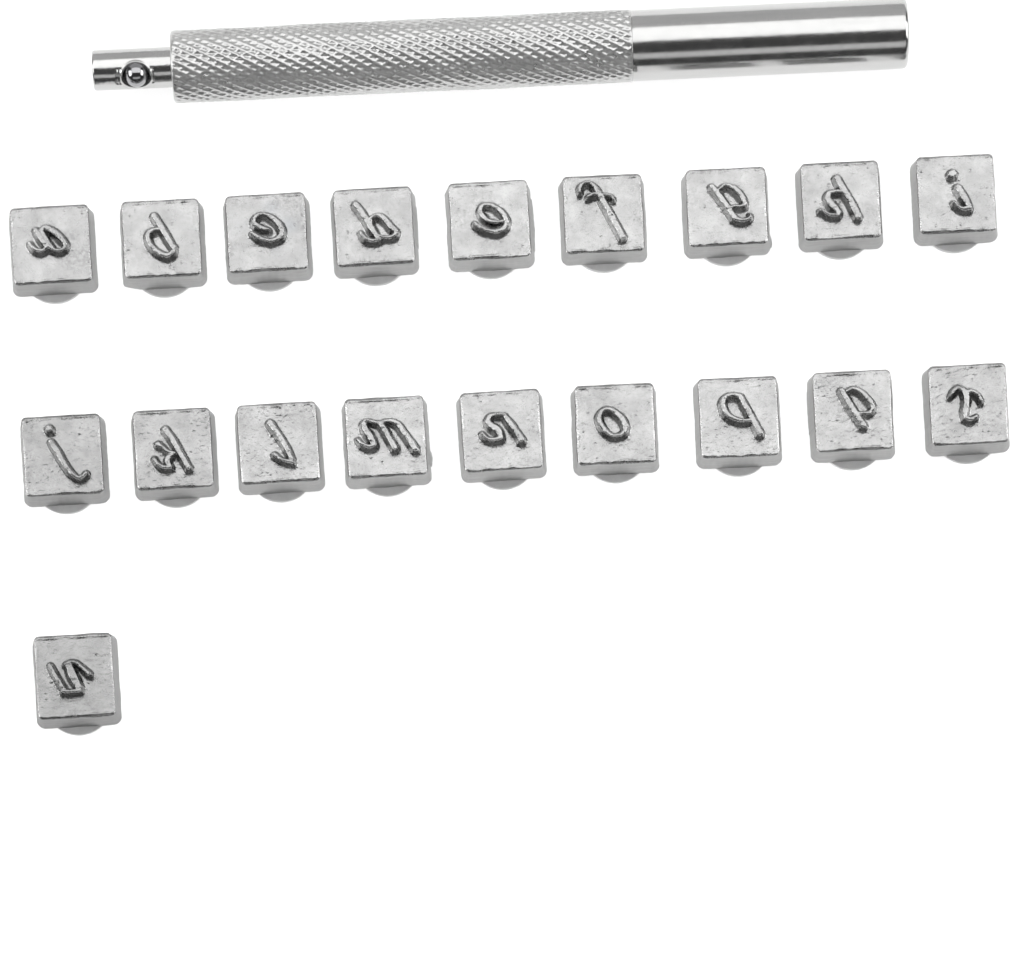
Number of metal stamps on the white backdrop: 19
